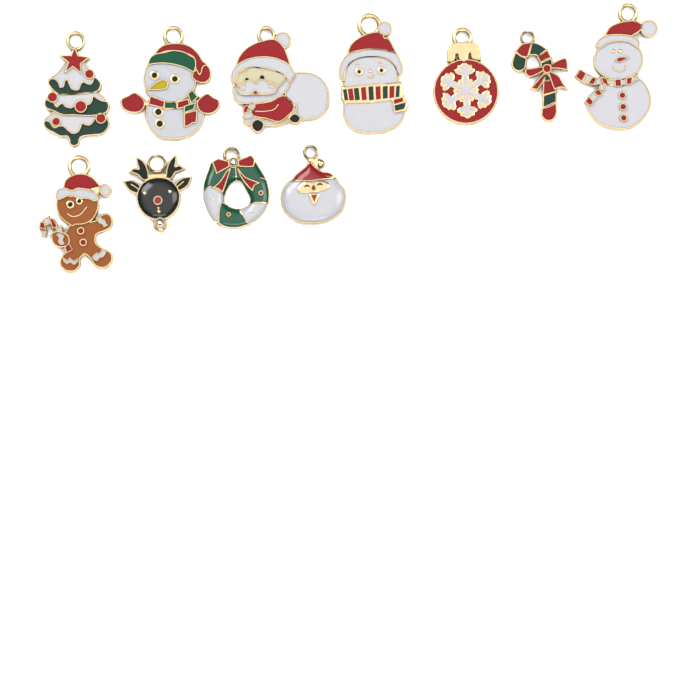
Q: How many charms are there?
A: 11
